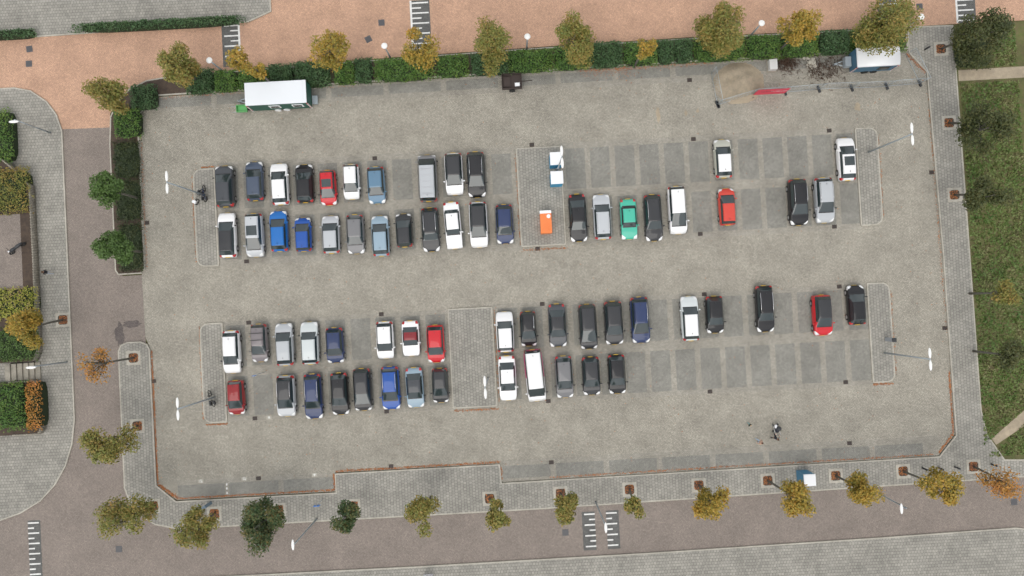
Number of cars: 64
